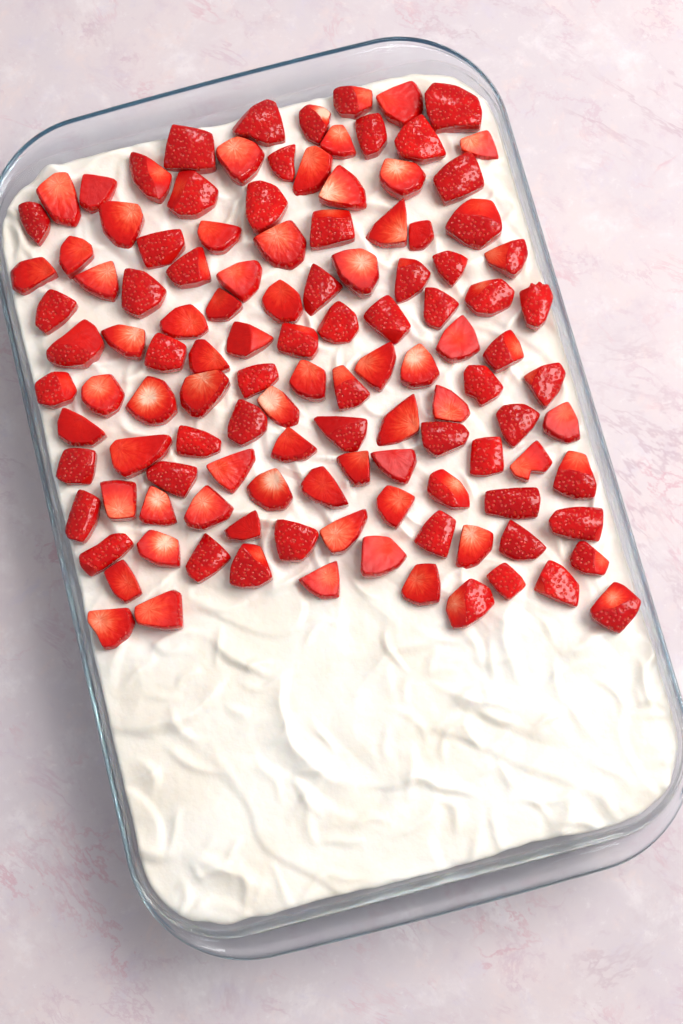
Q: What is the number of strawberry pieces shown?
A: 120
